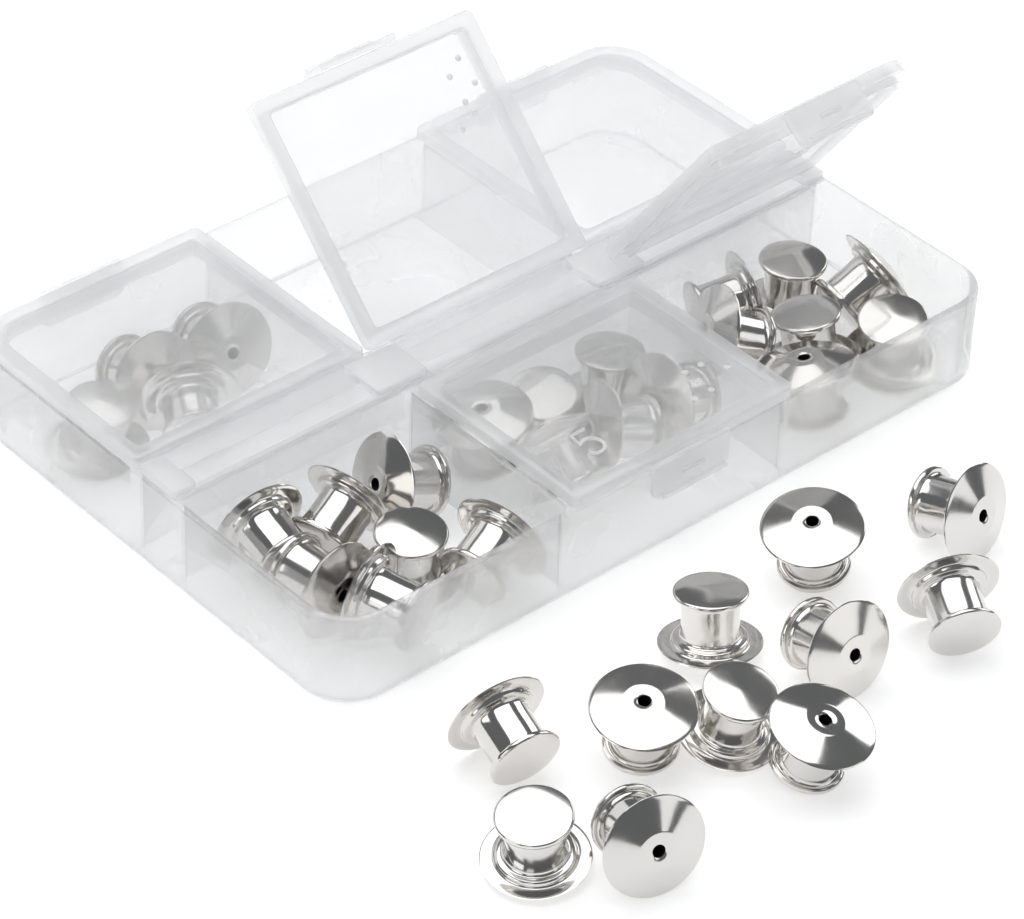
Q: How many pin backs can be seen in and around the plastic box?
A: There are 35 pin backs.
